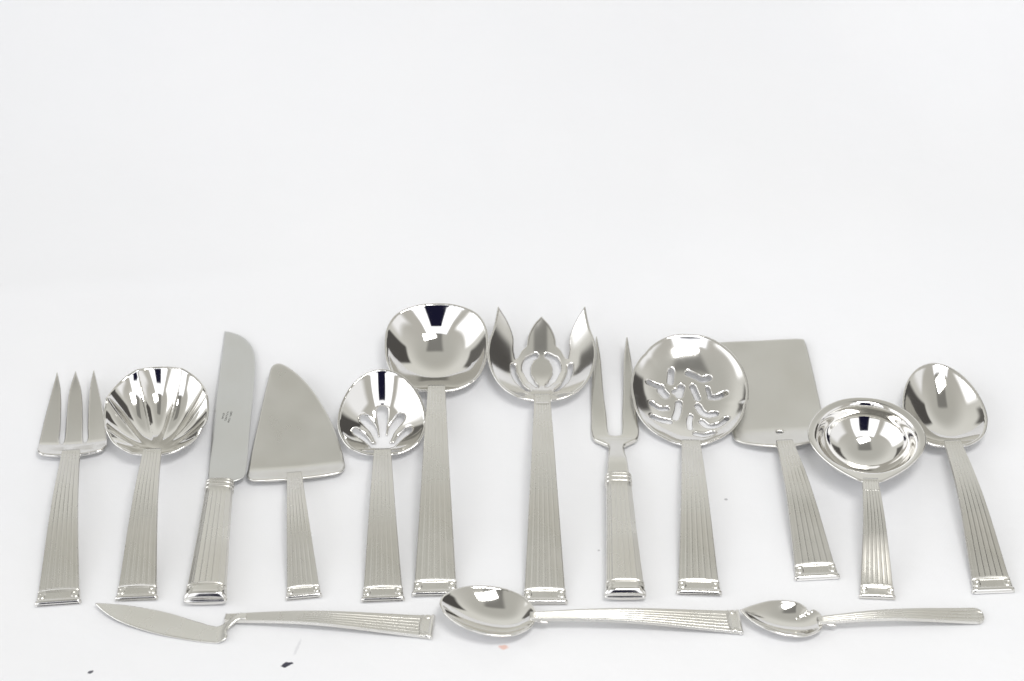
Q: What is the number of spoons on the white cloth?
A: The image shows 8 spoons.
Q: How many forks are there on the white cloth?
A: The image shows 3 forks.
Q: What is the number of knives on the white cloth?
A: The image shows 2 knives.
